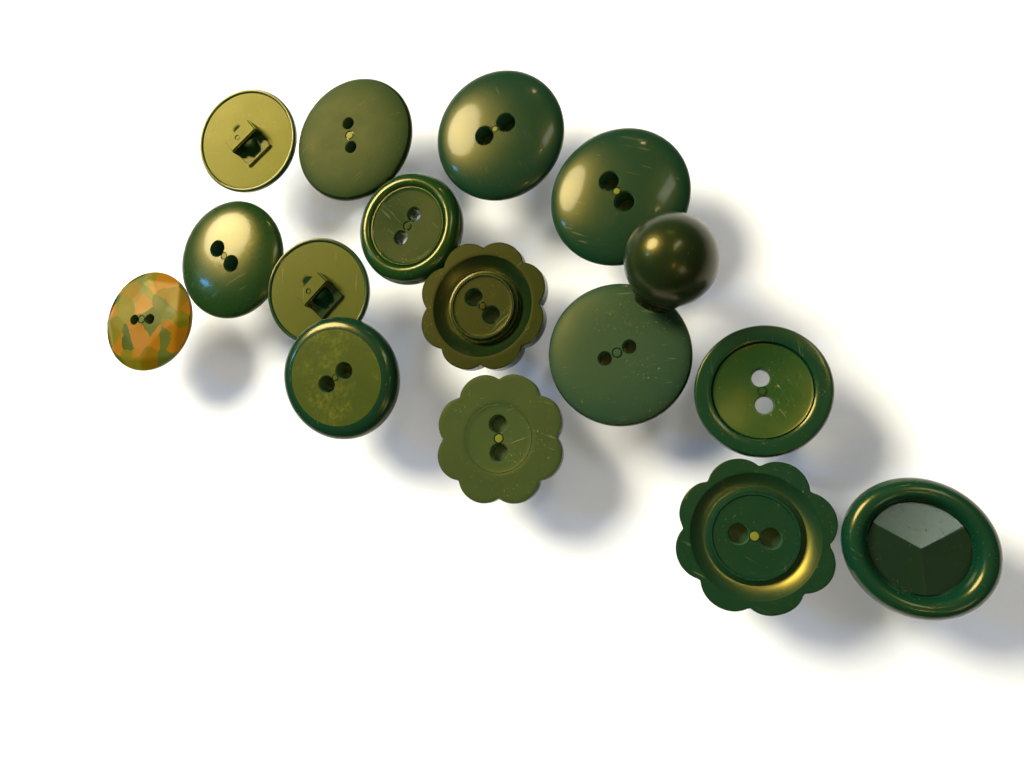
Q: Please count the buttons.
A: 16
